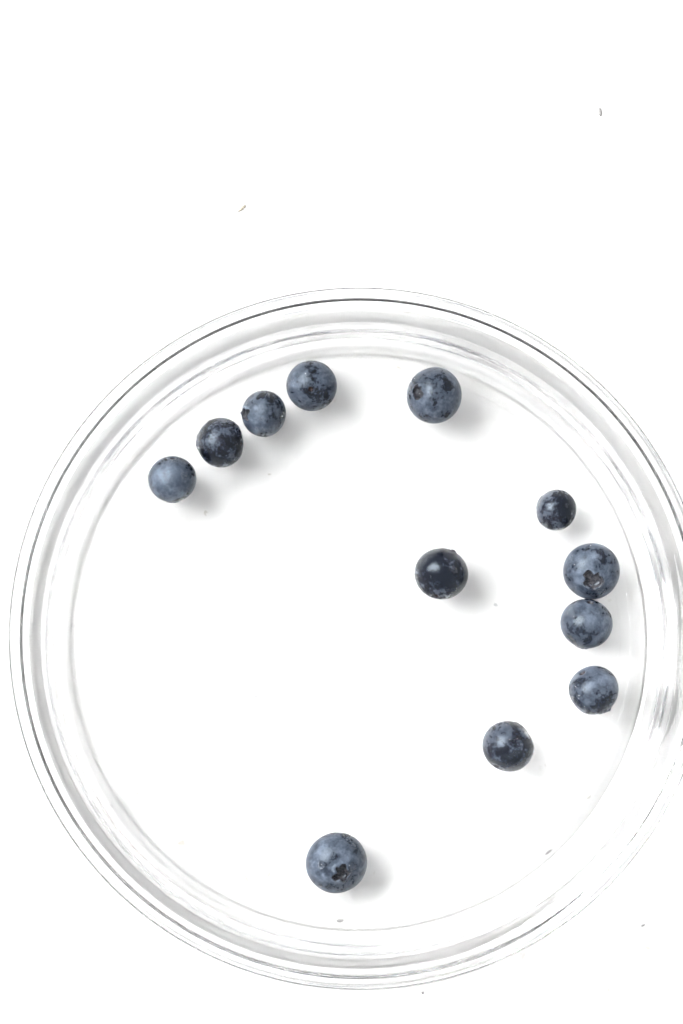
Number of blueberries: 12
